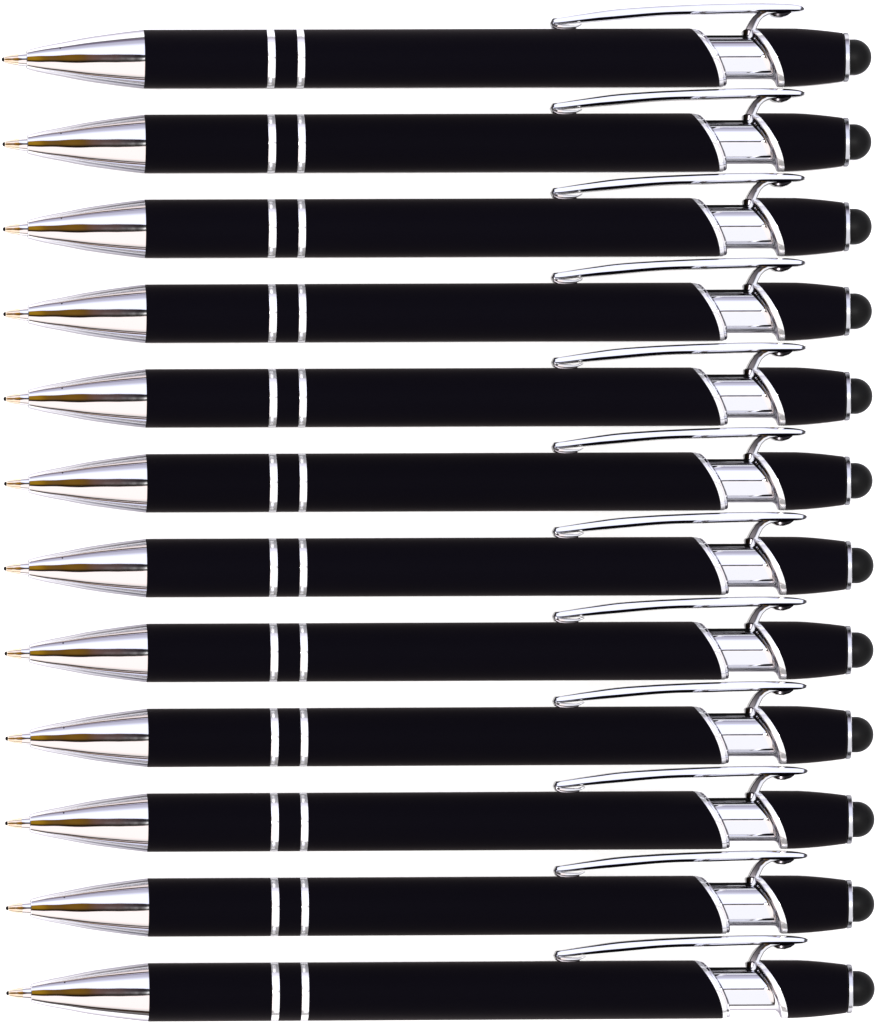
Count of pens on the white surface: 12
